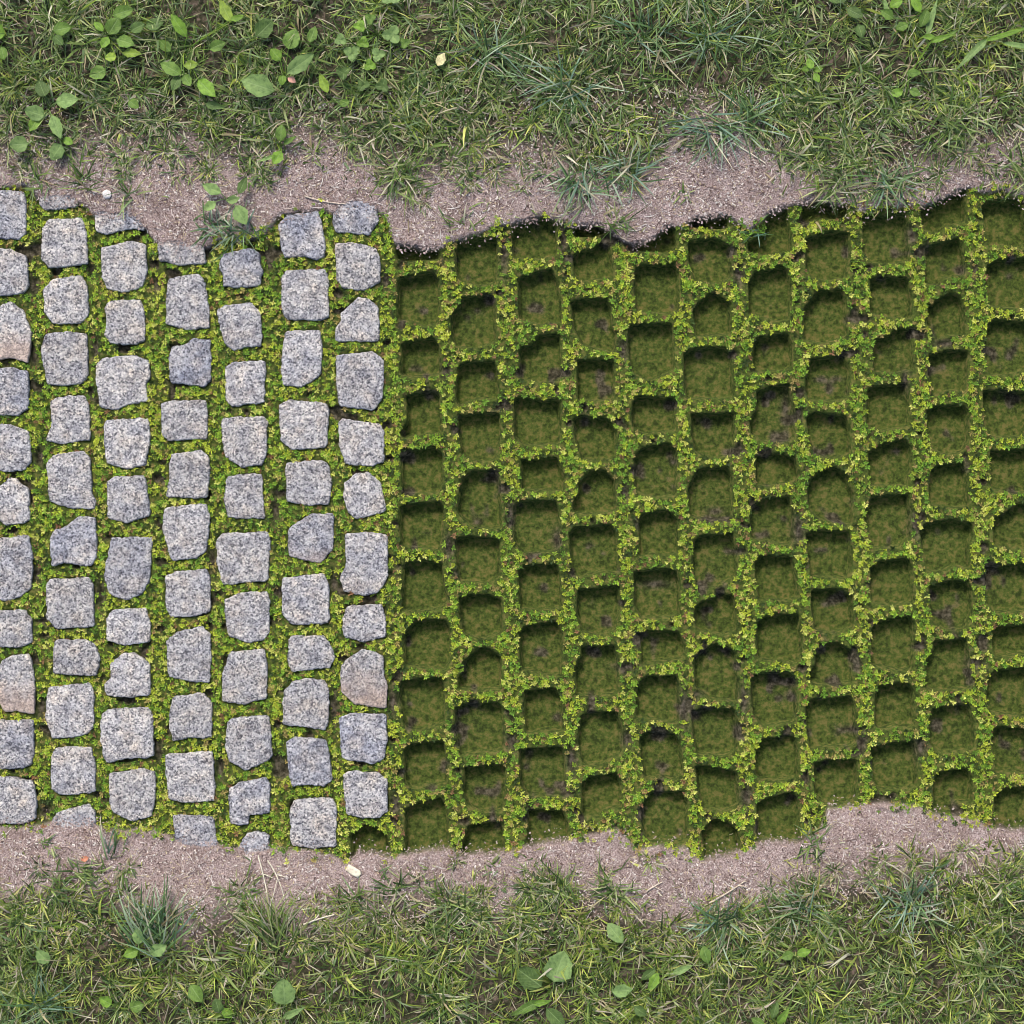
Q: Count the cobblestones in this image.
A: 78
